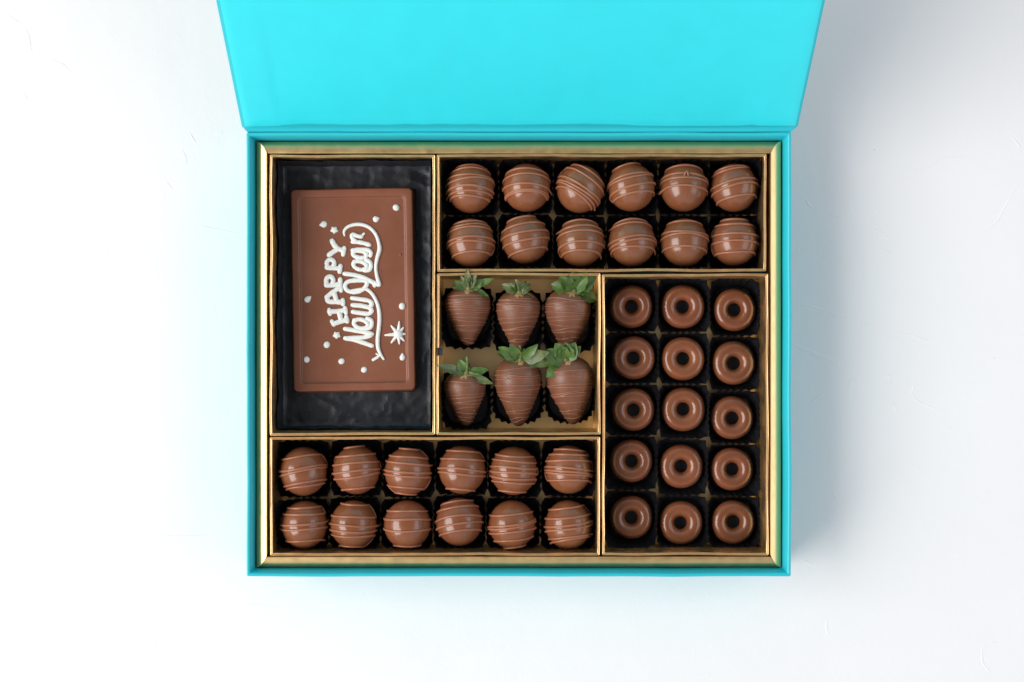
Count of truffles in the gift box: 24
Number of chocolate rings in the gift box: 15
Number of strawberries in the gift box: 6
